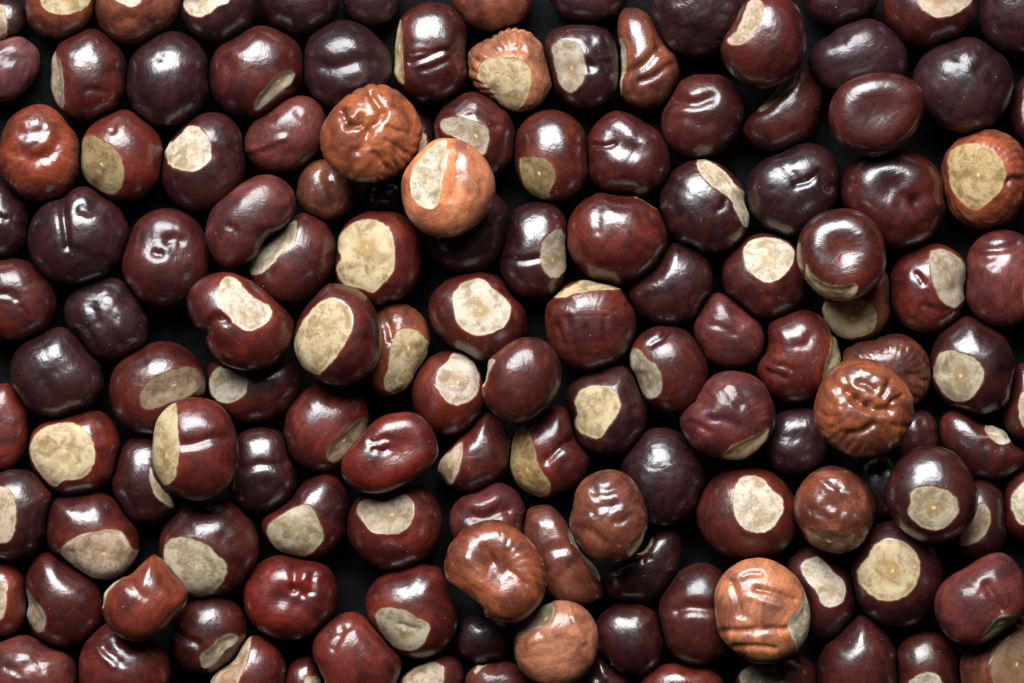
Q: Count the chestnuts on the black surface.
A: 136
